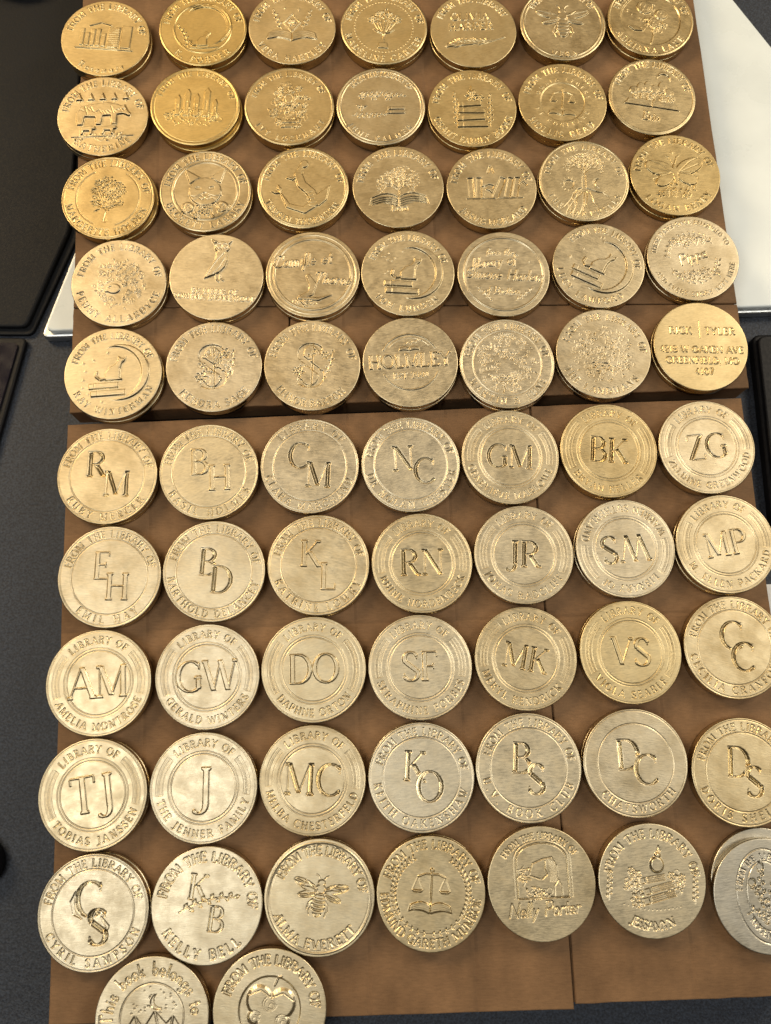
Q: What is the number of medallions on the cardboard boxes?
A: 72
